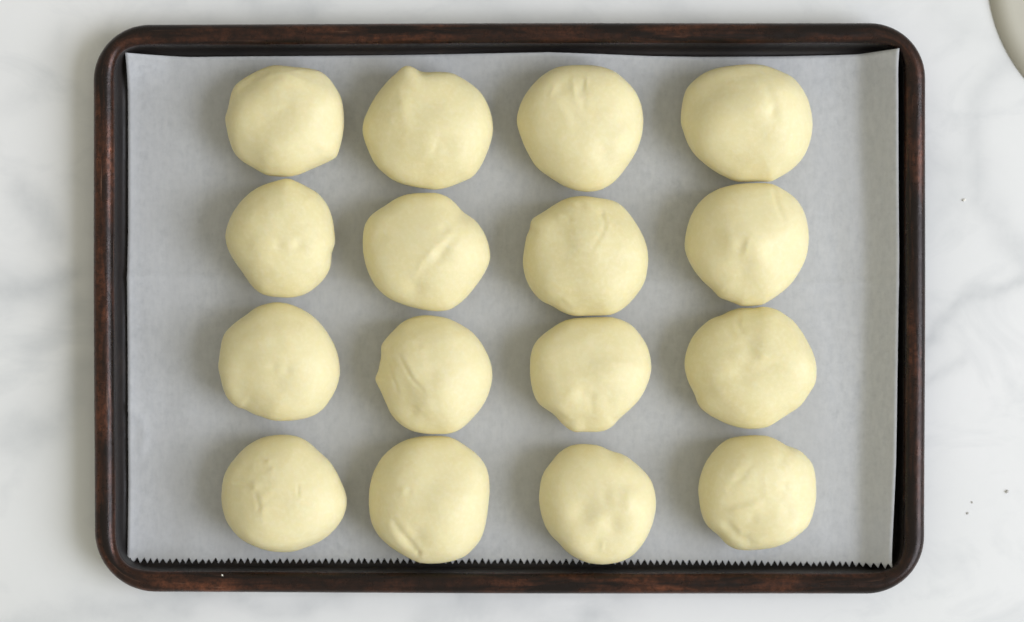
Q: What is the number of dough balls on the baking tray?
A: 16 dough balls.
